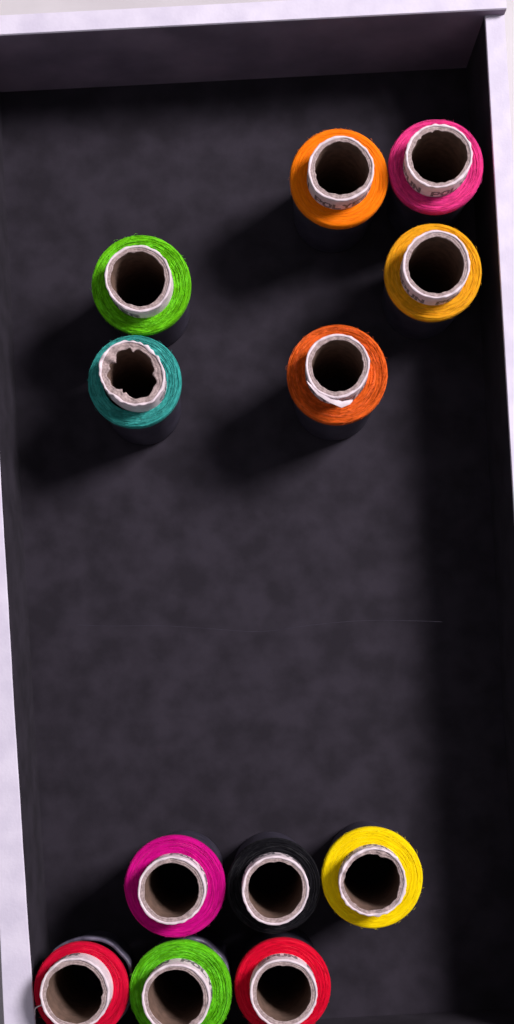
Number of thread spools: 12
